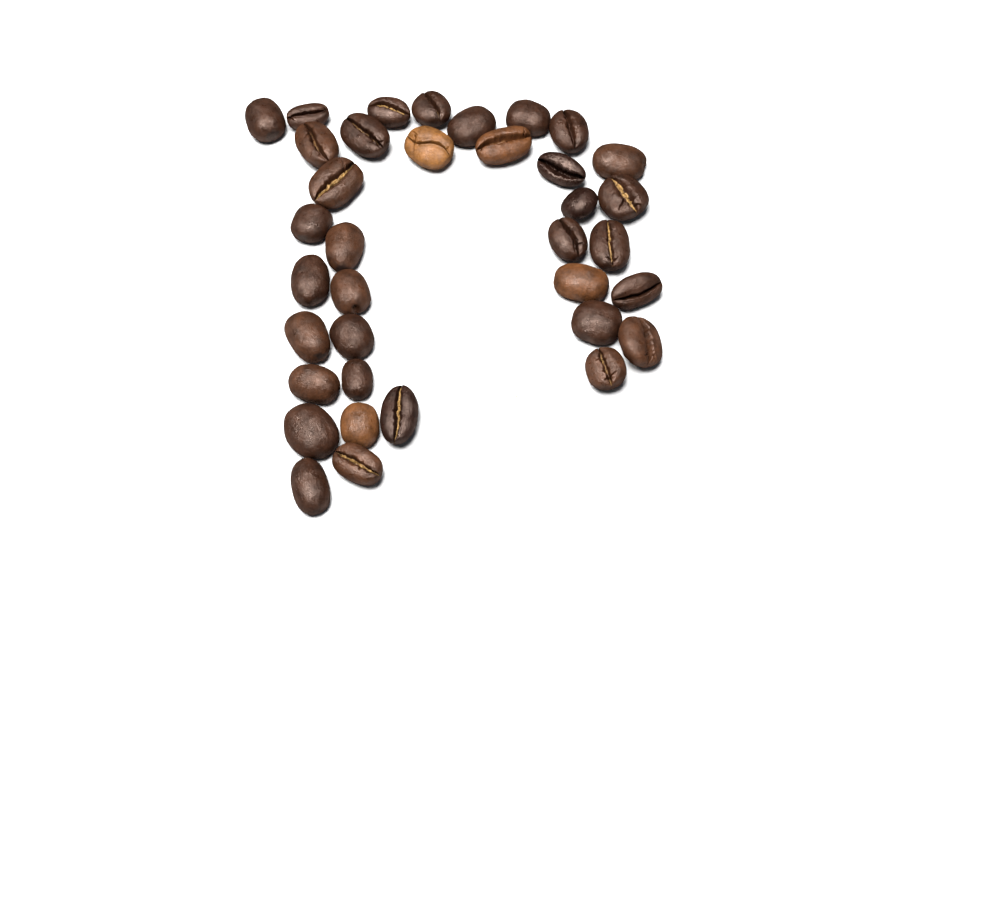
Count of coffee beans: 36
